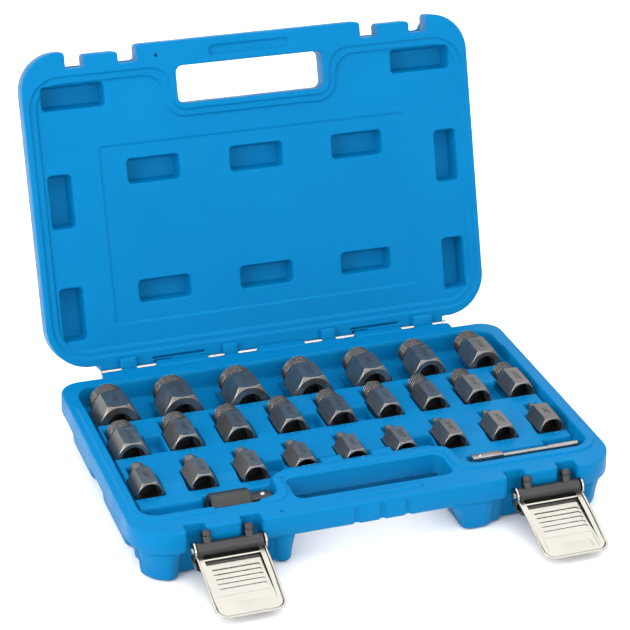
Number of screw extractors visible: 25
